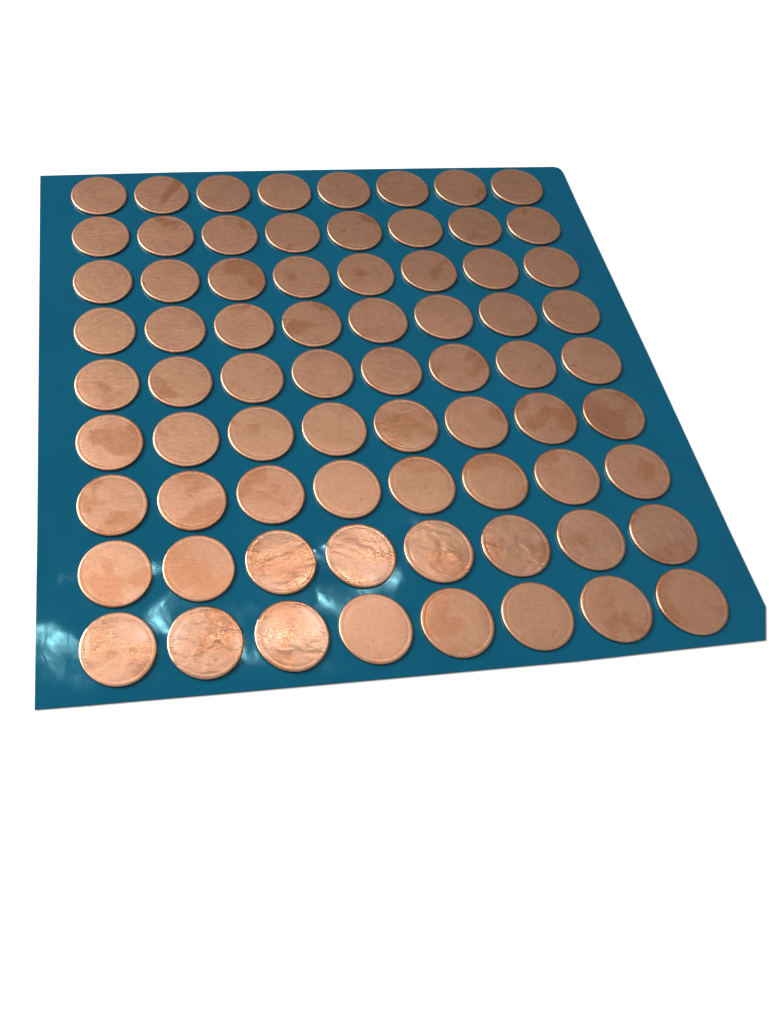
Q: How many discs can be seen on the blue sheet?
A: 72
